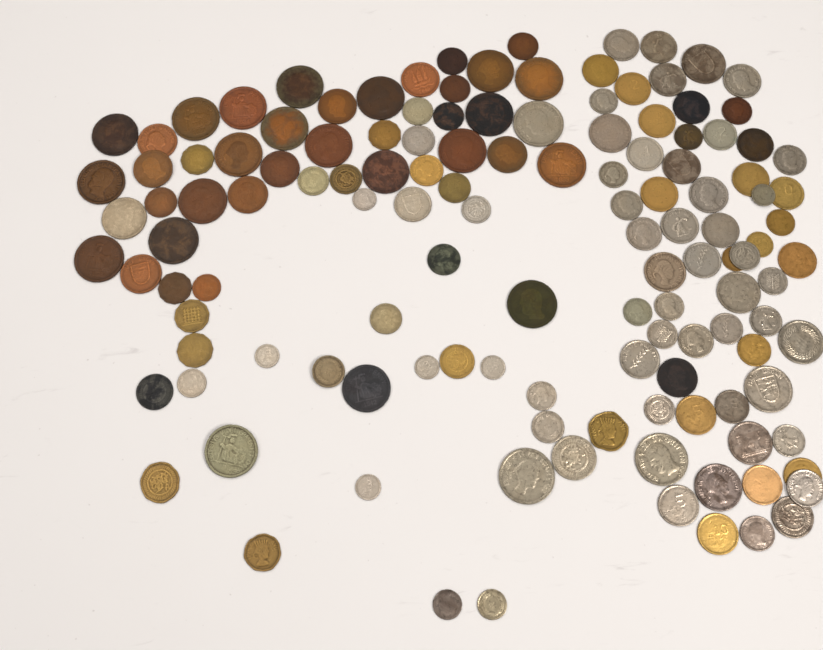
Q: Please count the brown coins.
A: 34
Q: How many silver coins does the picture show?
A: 64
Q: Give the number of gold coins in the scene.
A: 26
